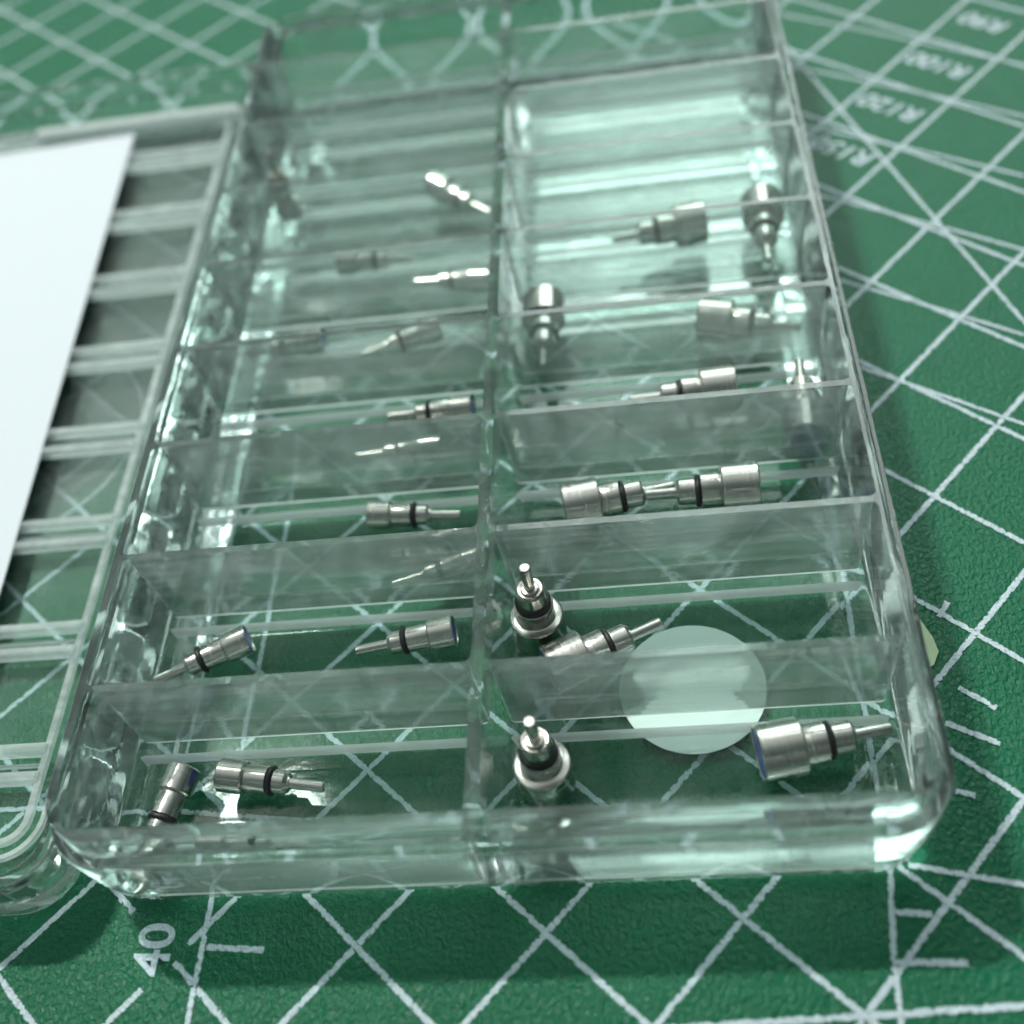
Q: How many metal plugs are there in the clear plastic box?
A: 26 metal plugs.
